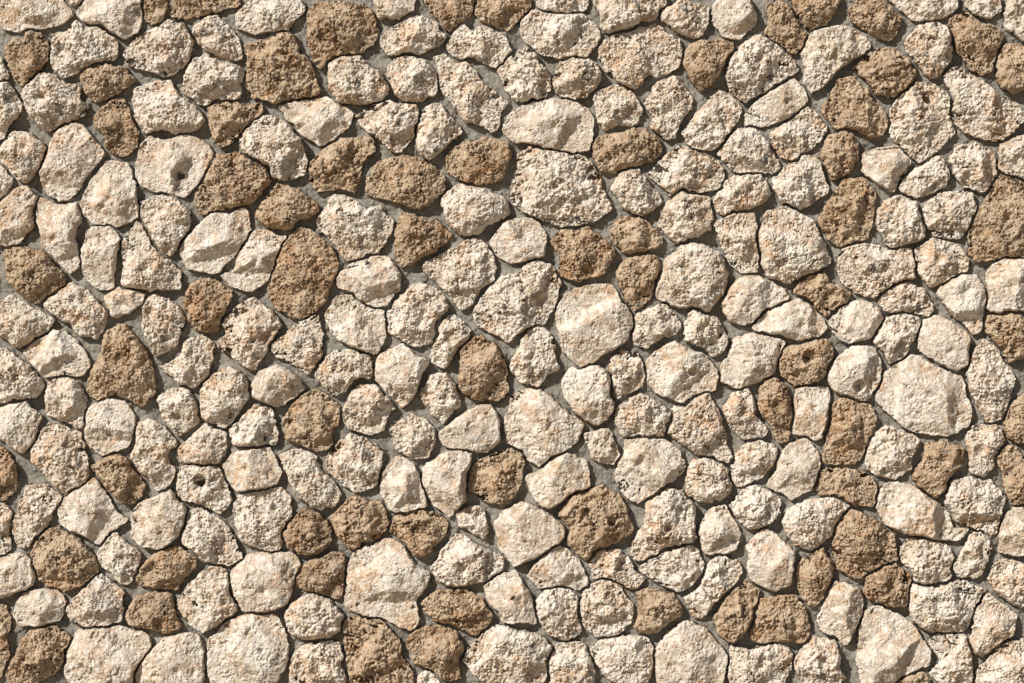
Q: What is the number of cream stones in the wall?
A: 198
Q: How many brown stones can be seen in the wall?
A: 69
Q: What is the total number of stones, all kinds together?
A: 267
